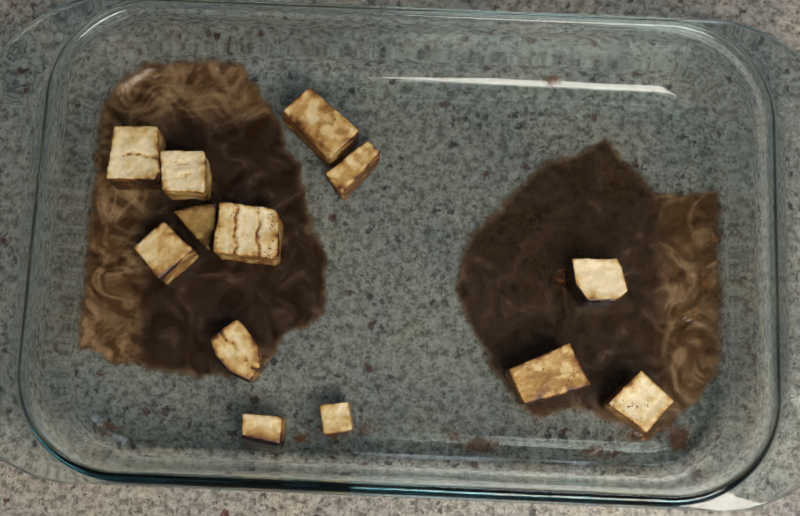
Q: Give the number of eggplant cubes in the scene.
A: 13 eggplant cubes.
